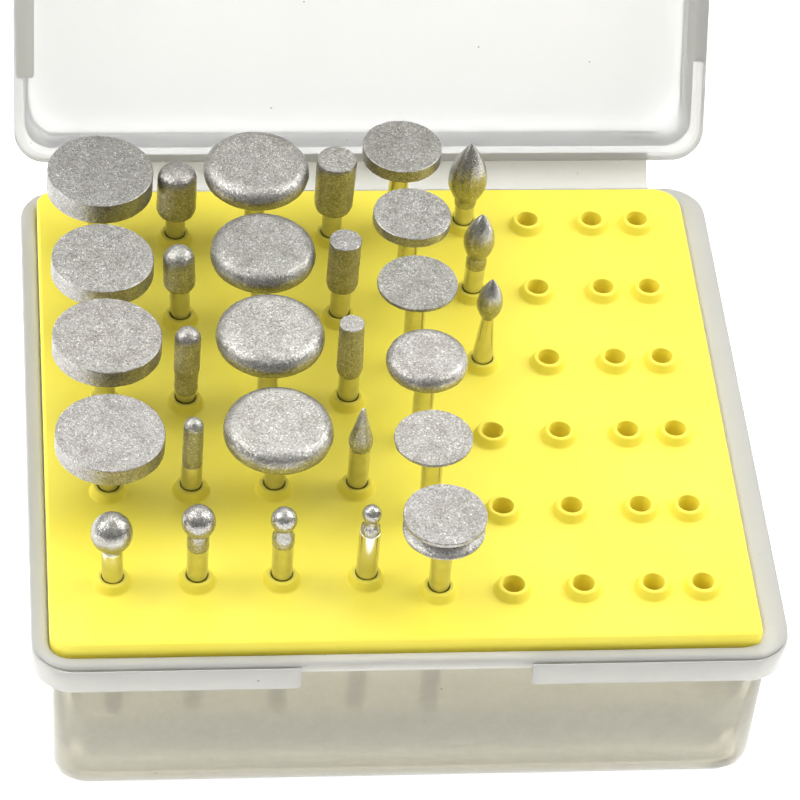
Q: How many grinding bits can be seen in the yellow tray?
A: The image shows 29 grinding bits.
